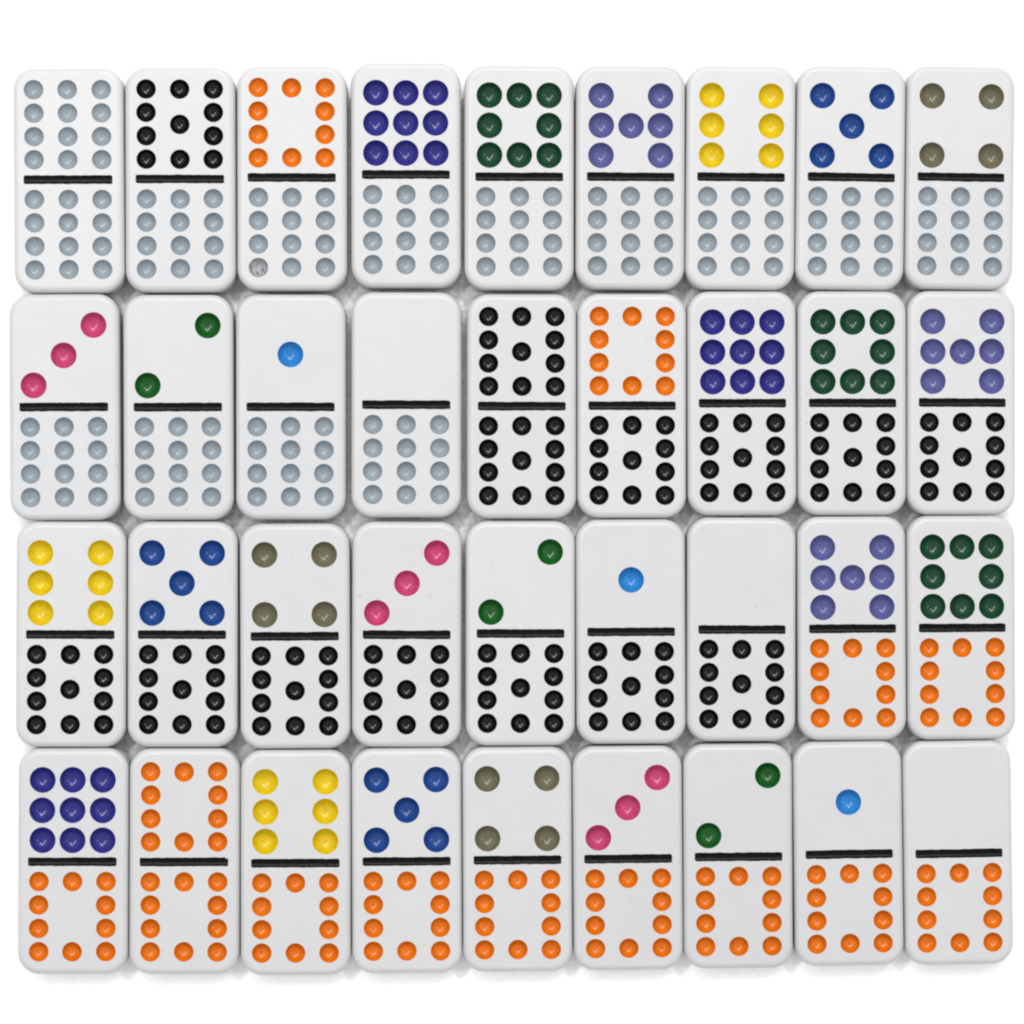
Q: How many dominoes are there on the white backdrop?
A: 36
